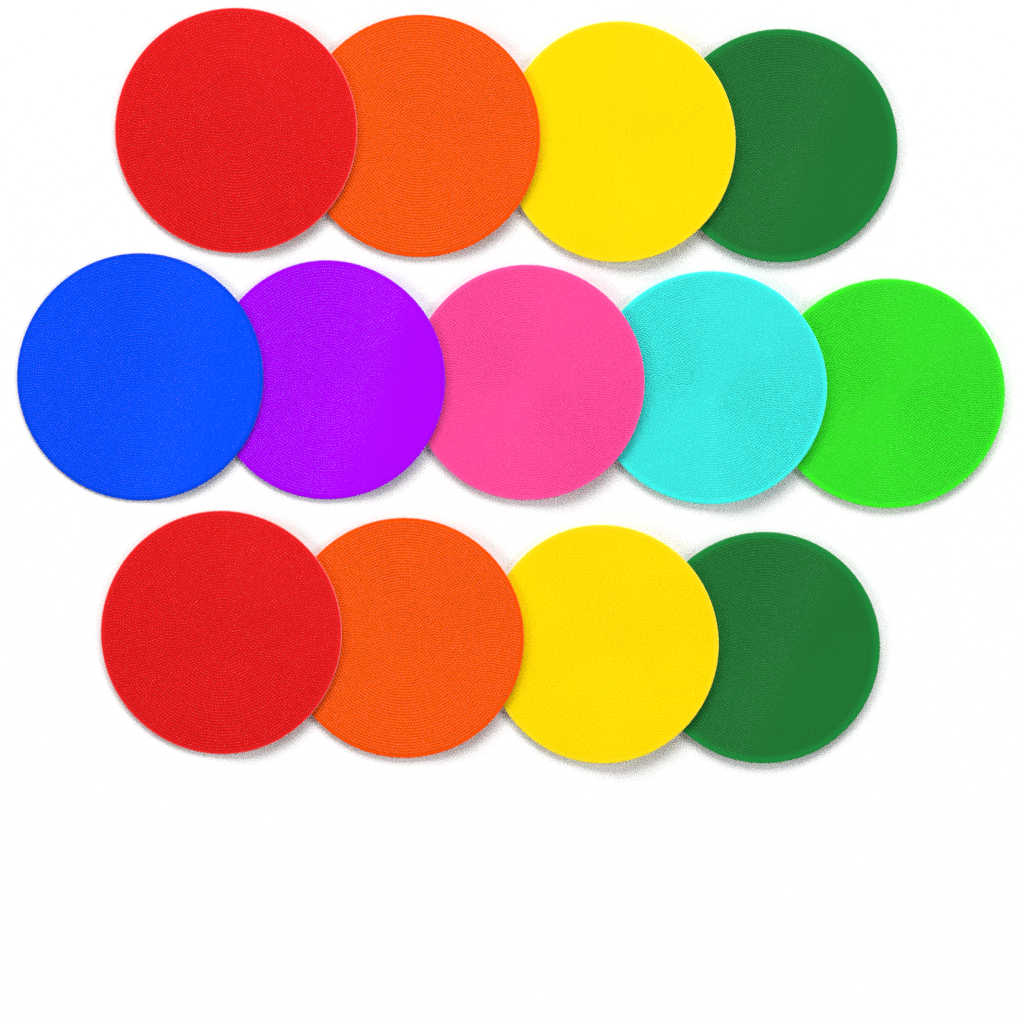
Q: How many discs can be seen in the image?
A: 13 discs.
